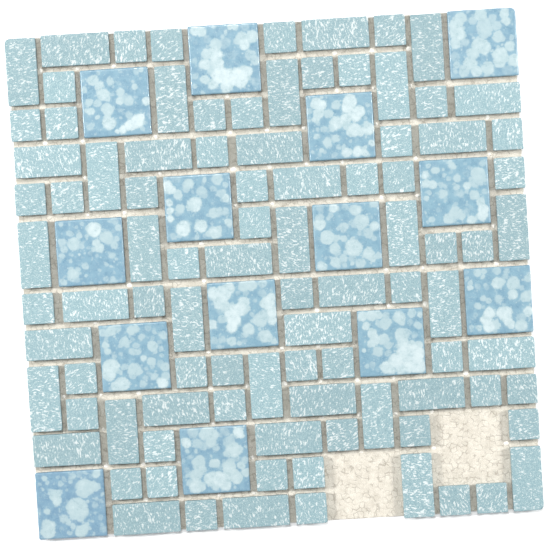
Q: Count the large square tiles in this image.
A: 14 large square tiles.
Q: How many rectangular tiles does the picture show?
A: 40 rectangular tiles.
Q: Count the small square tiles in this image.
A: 52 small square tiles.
